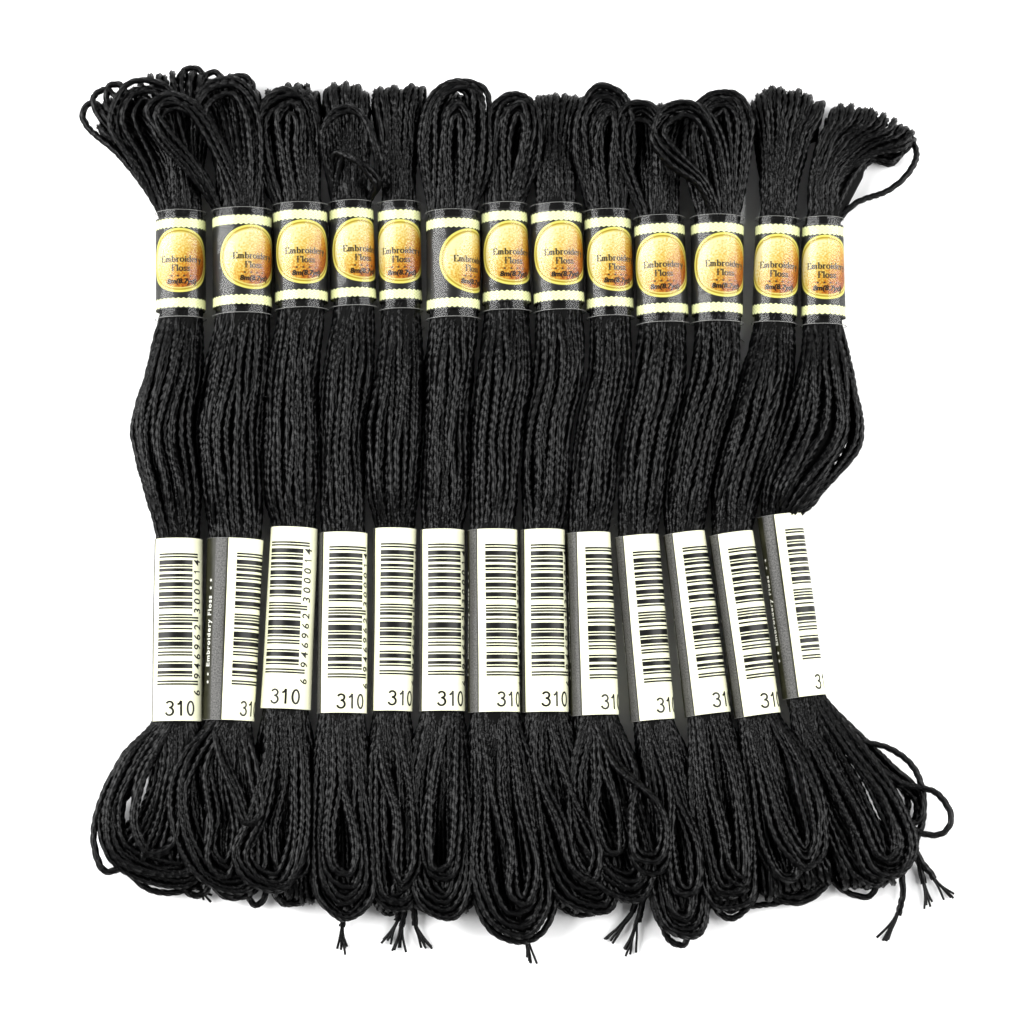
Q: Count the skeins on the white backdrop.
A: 13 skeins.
